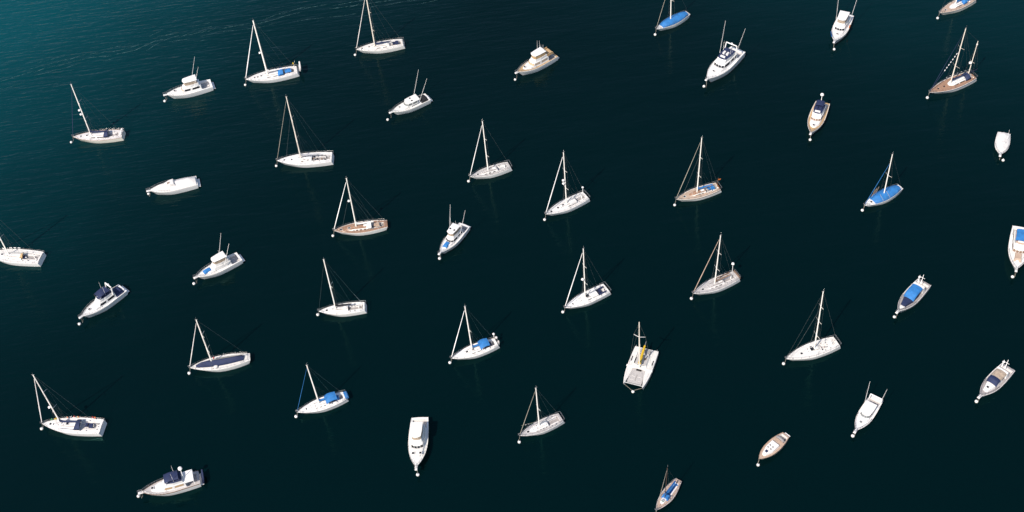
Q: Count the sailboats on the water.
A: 24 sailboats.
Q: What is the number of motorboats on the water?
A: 18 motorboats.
